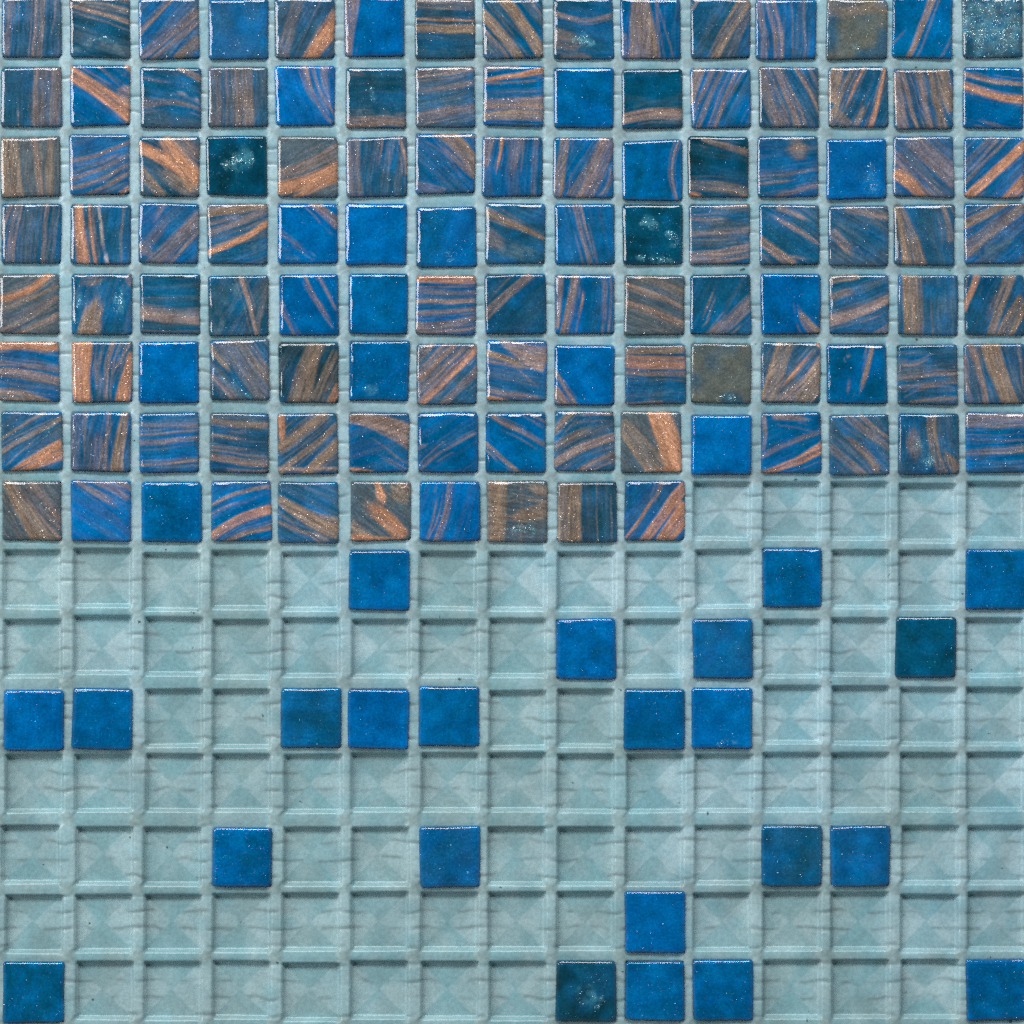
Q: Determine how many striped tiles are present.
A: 100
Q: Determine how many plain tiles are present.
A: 38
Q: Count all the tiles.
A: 138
